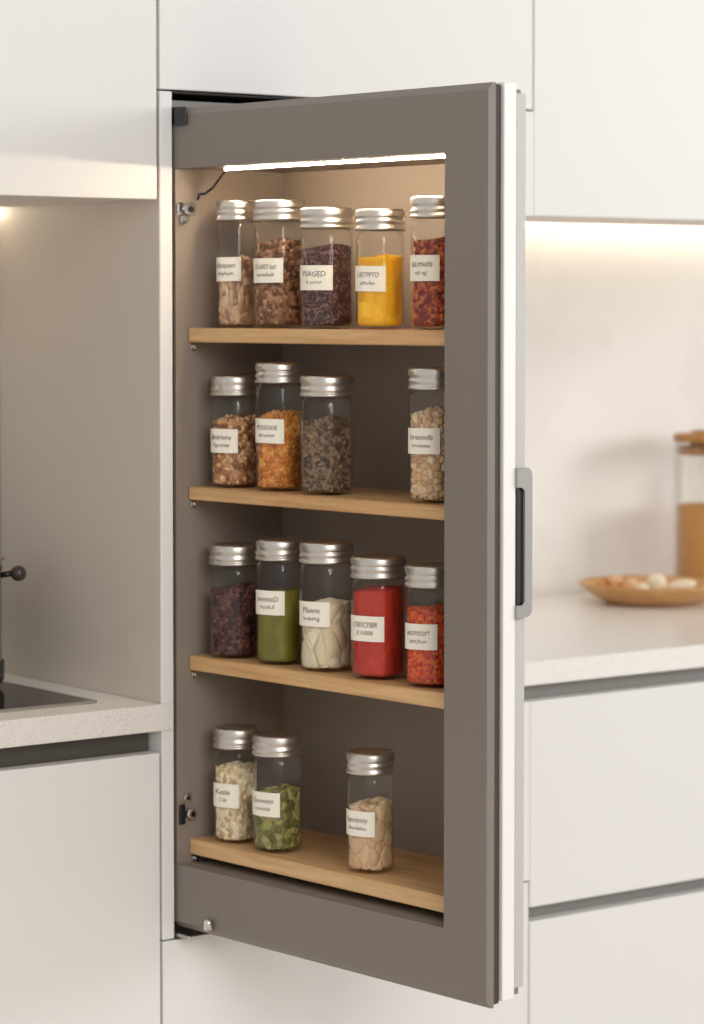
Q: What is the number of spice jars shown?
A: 17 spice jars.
